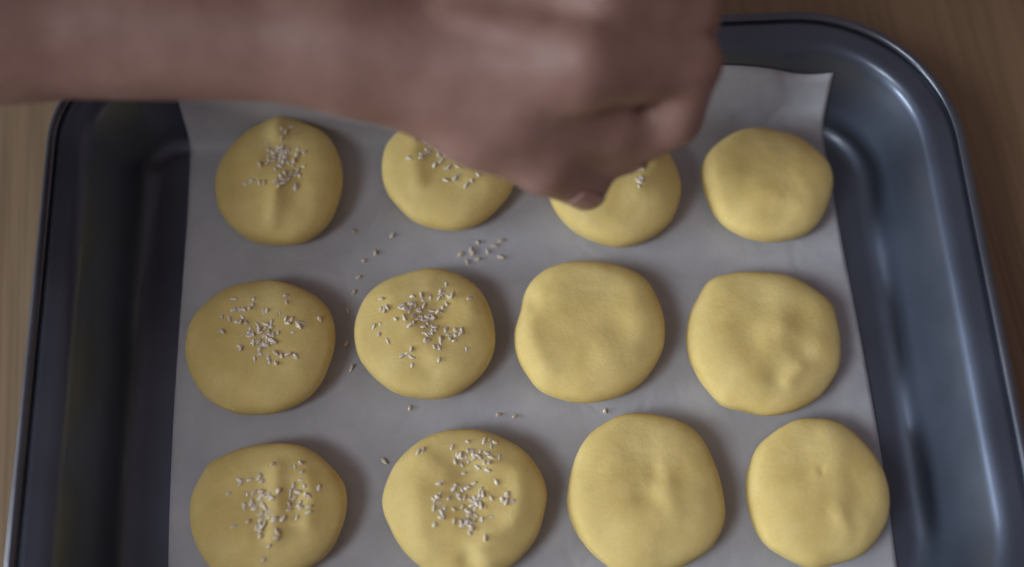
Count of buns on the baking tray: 12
